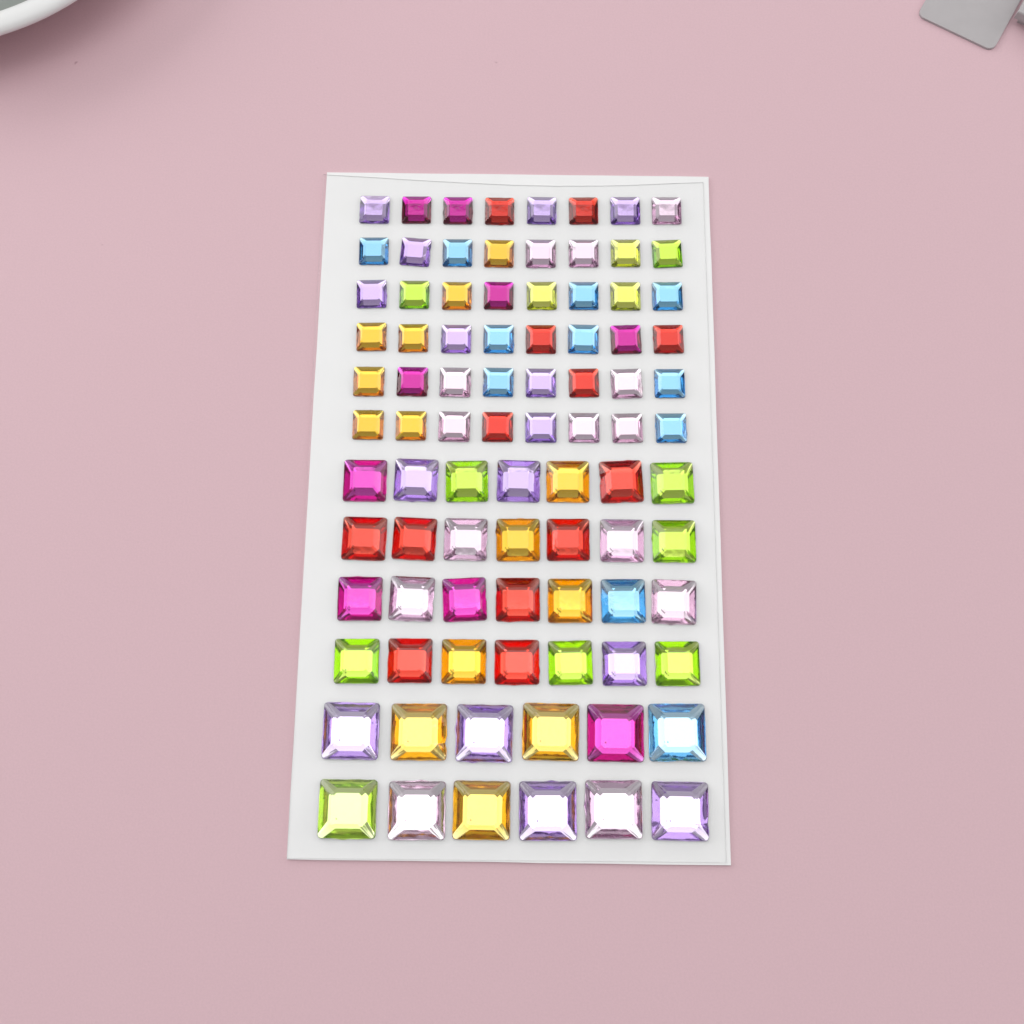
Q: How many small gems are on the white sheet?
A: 48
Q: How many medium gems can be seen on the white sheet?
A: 28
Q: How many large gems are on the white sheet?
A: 12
